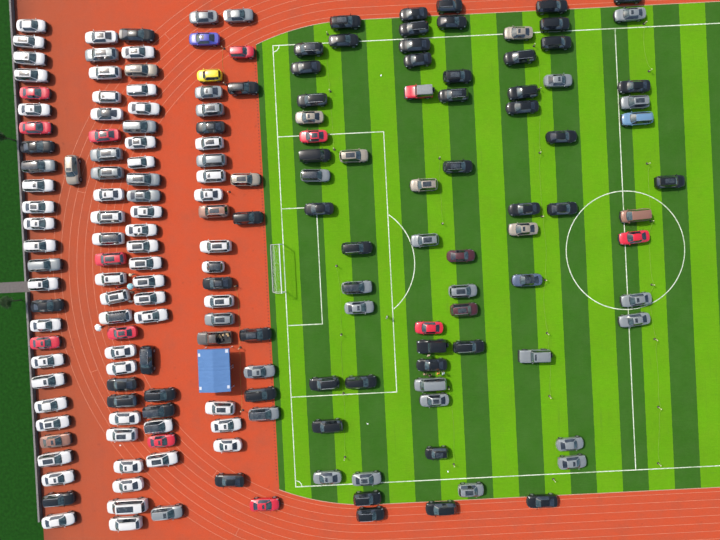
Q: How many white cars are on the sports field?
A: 59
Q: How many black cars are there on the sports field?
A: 56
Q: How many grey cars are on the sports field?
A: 35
